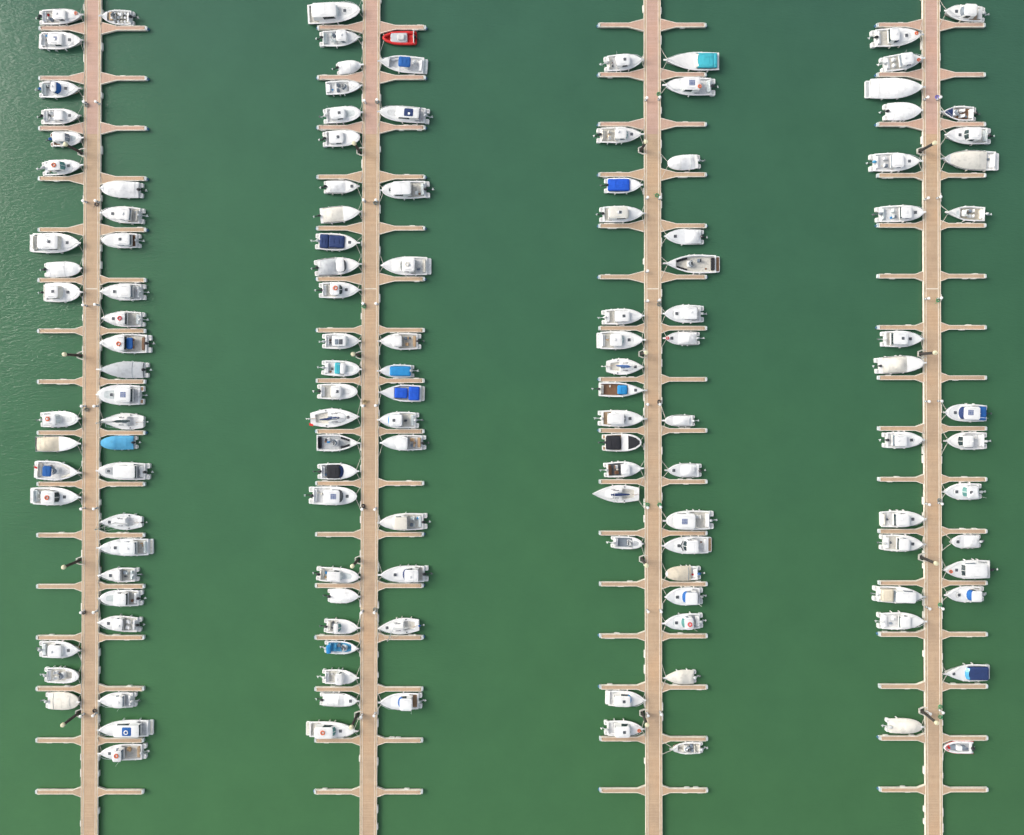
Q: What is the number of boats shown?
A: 133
